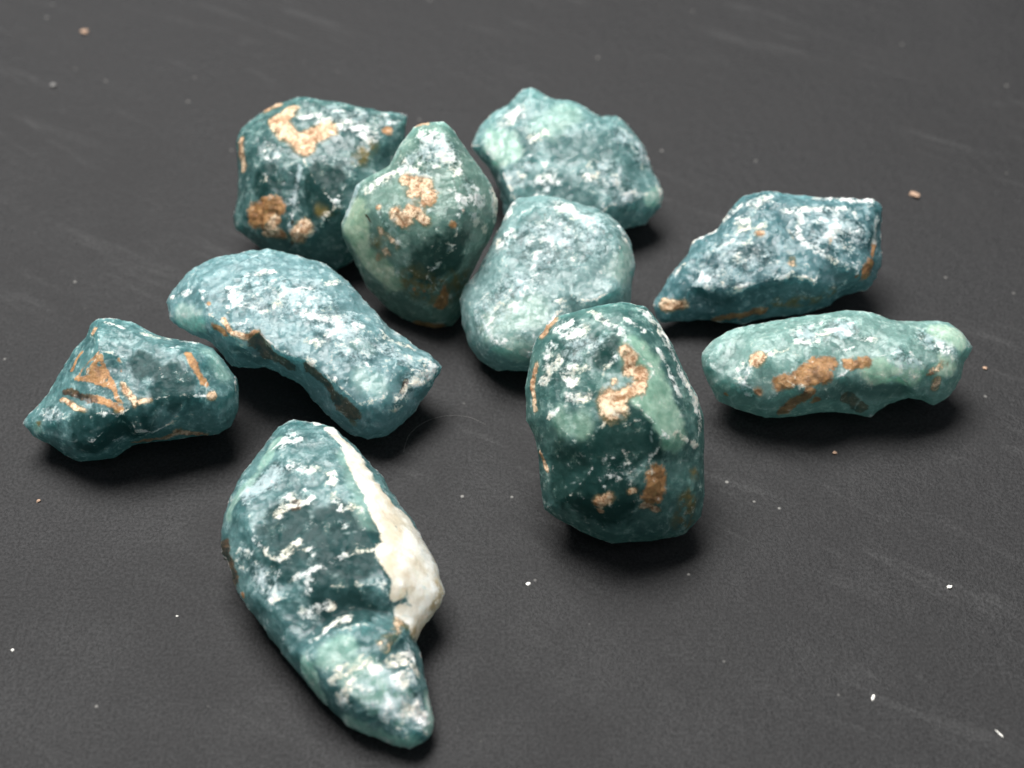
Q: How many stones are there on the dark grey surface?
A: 10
